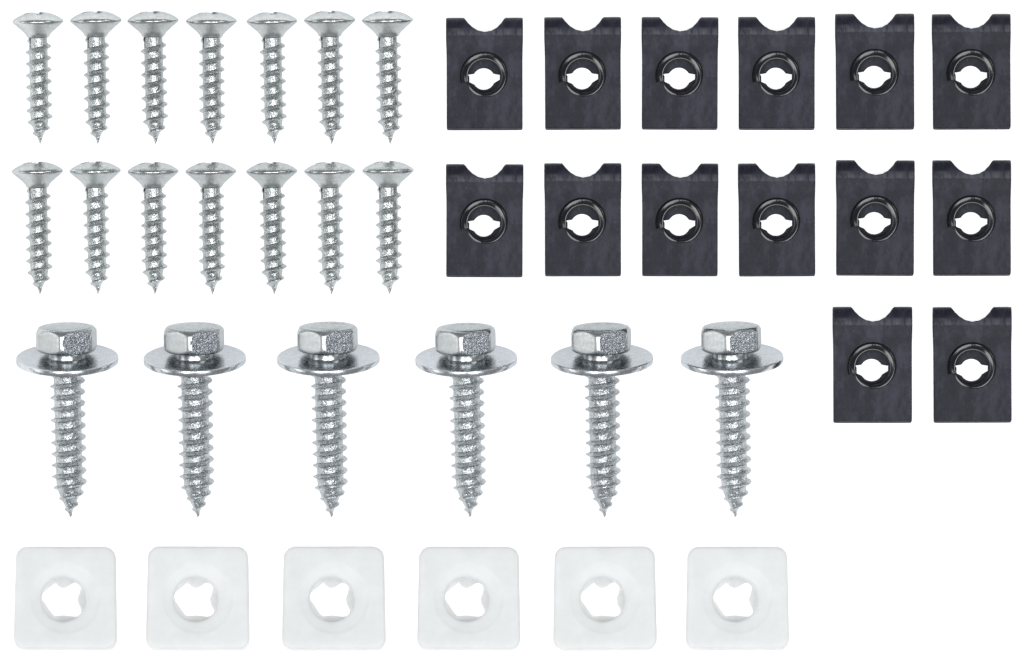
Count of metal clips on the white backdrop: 14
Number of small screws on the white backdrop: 14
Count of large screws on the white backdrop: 6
